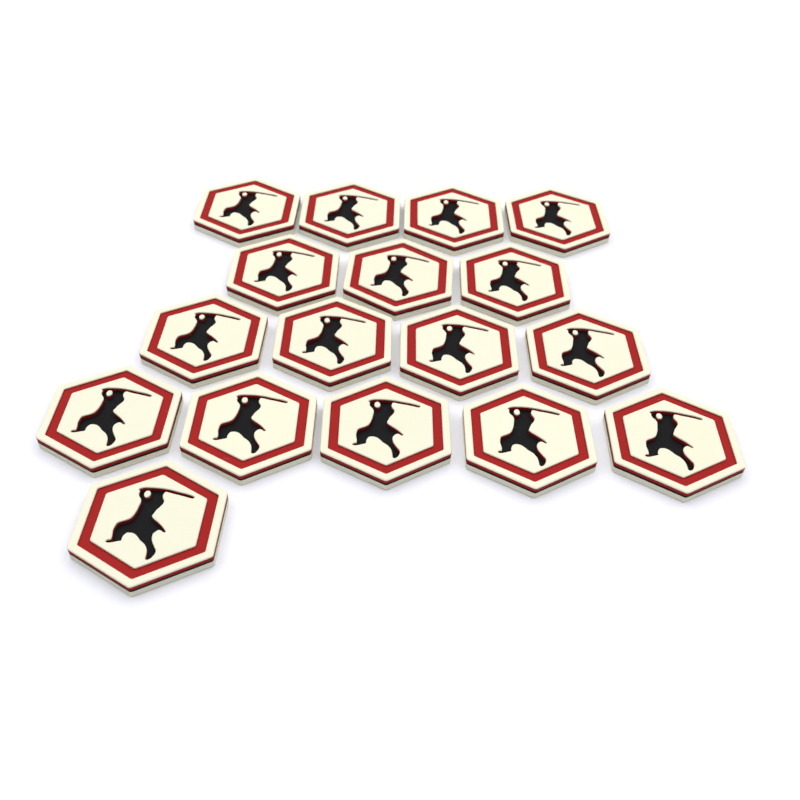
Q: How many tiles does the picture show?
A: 17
